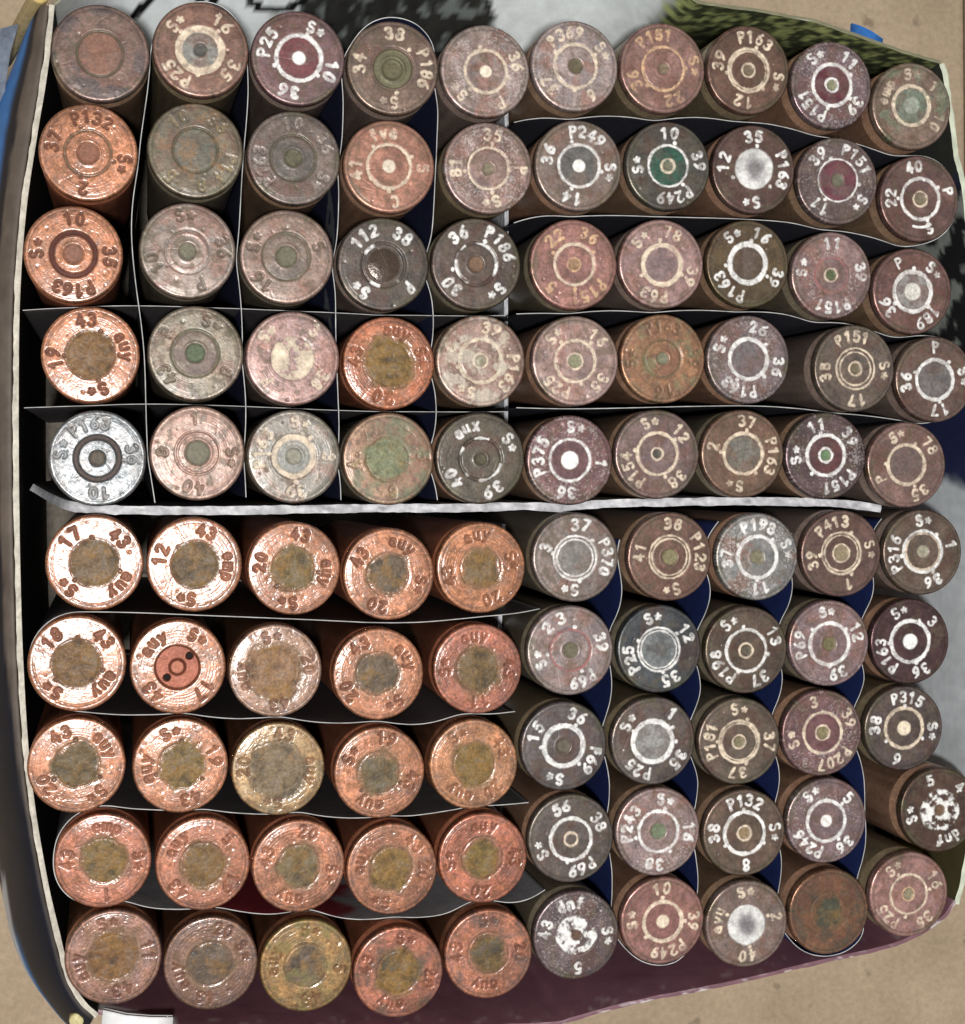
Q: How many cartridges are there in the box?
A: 100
